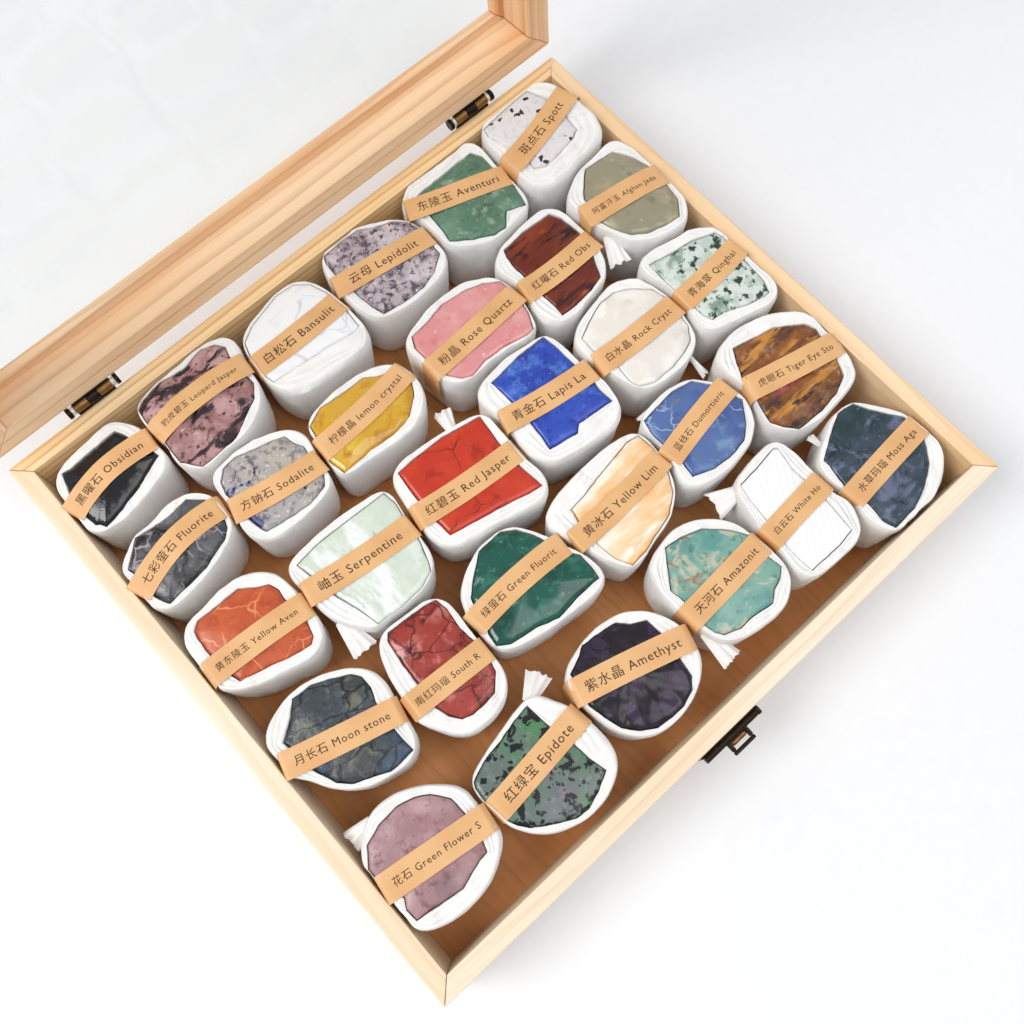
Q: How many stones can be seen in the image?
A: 30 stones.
